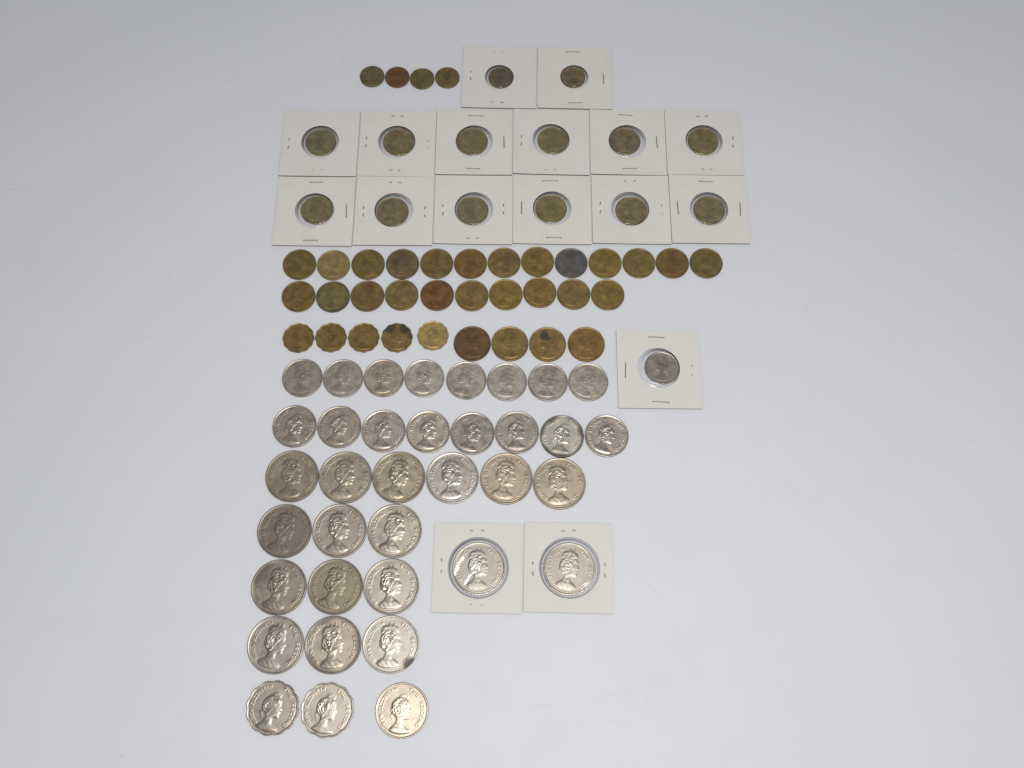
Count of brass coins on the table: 49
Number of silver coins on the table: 38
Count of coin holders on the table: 17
